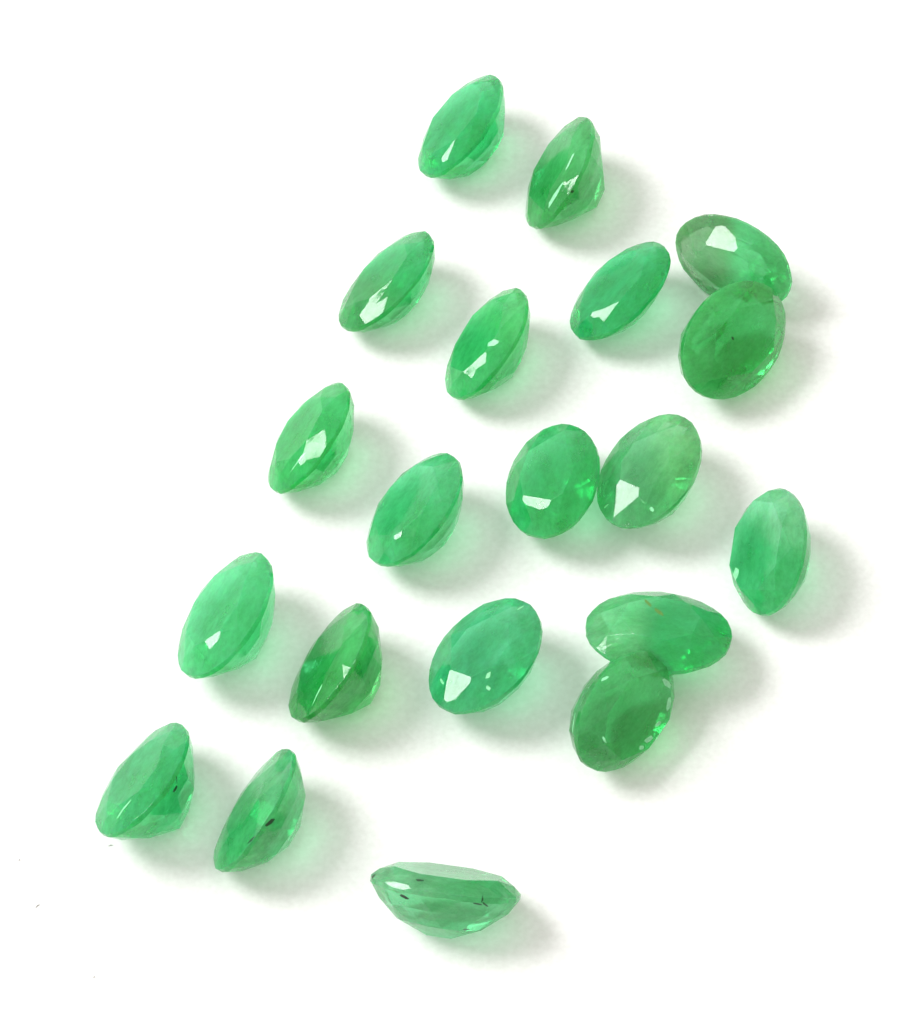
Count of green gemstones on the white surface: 20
